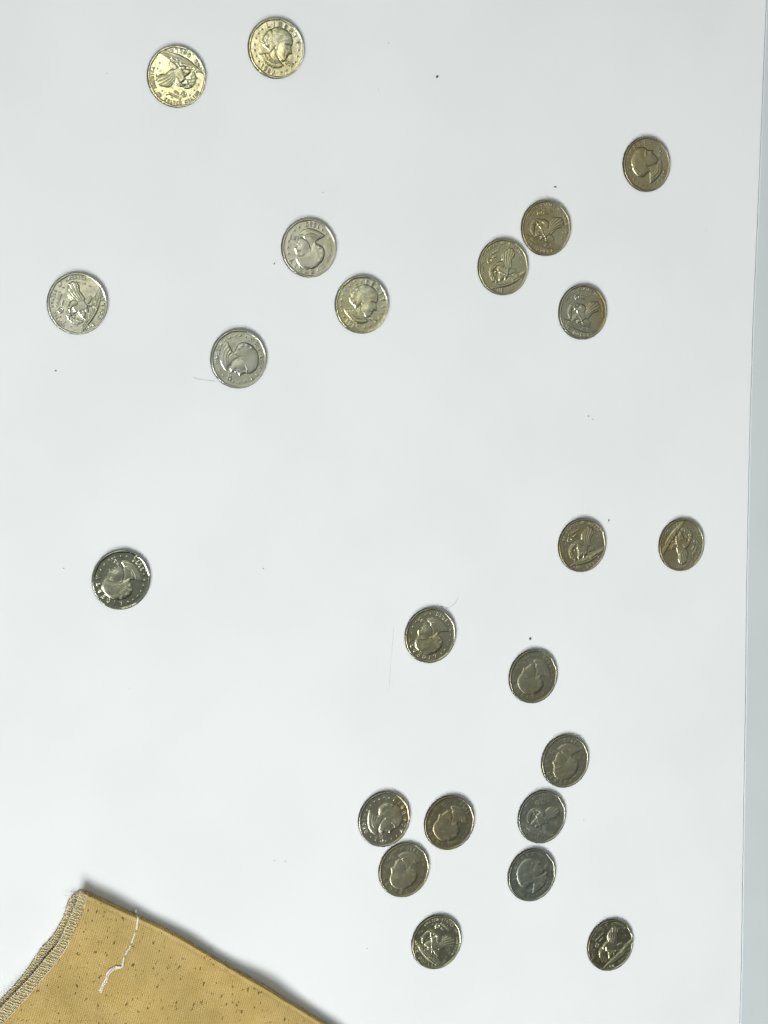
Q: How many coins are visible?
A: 23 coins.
